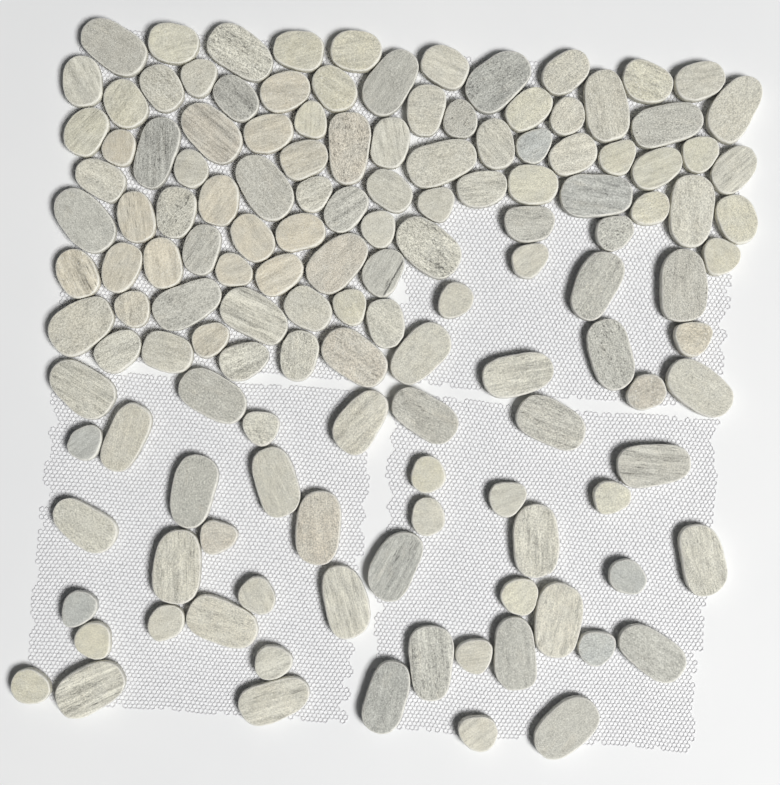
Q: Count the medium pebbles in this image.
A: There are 47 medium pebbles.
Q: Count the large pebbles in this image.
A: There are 52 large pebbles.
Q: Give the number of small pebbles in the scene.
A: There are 41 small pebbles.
